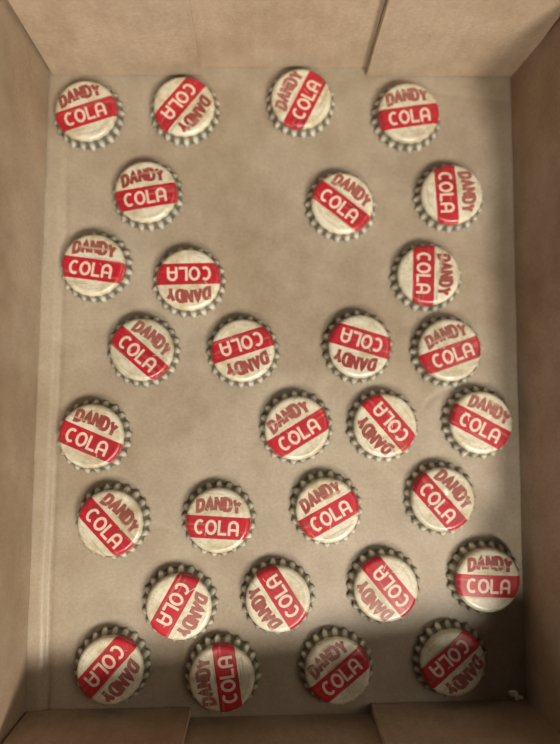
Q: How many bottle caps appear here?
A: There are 30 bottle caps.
